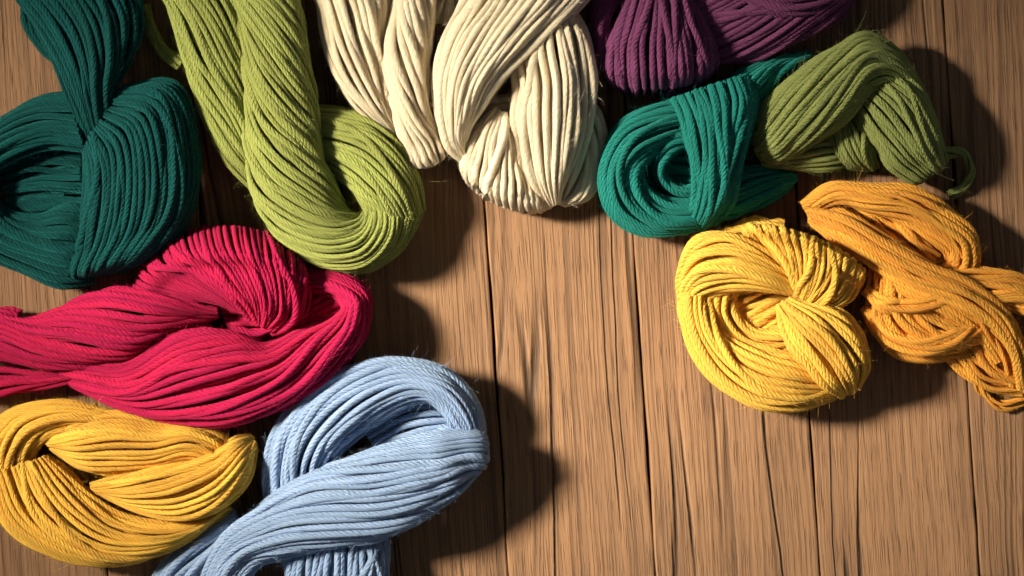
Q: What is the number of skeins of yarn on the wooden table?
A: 12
